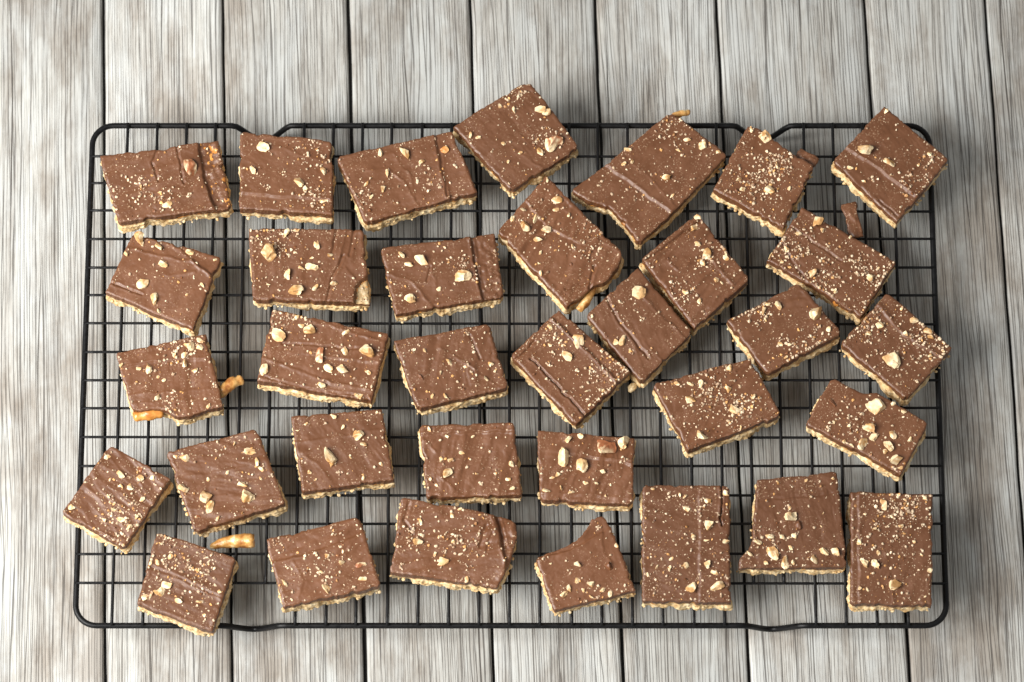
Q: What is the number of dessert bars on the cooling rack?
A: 34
